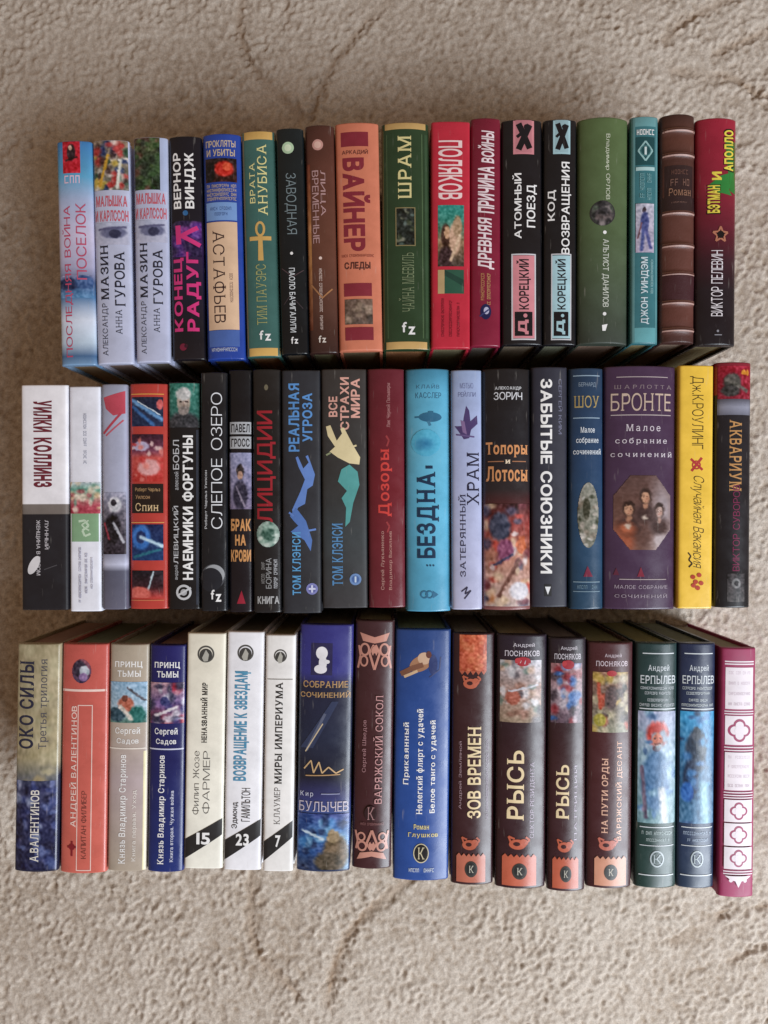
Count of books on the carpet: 54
